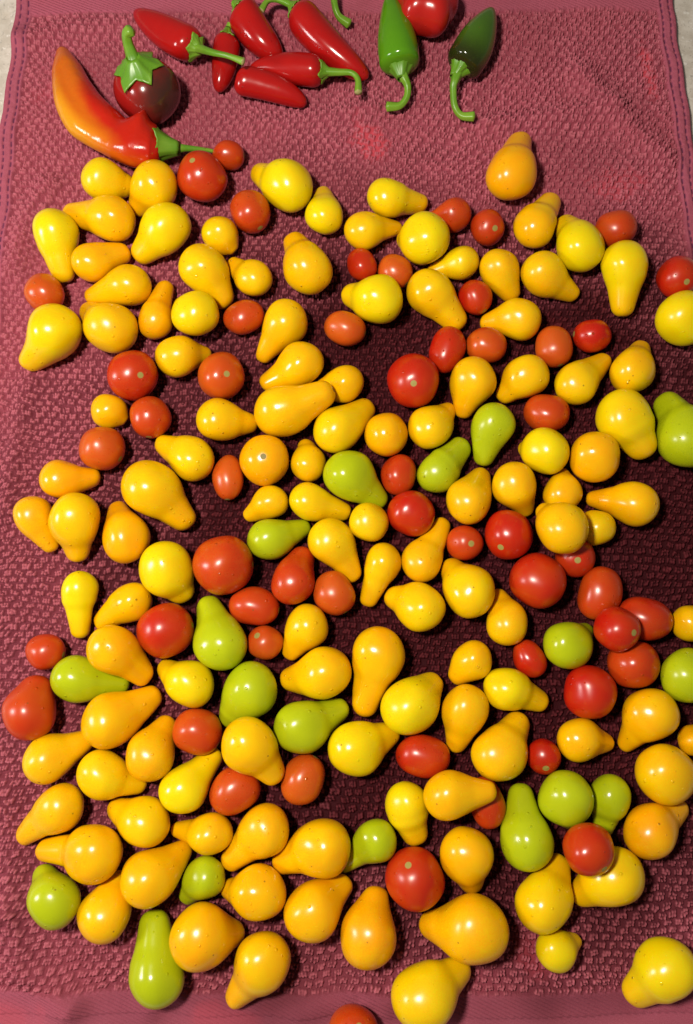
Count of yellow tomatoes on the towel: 119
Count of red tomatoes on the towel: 53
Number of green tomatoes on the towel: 18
